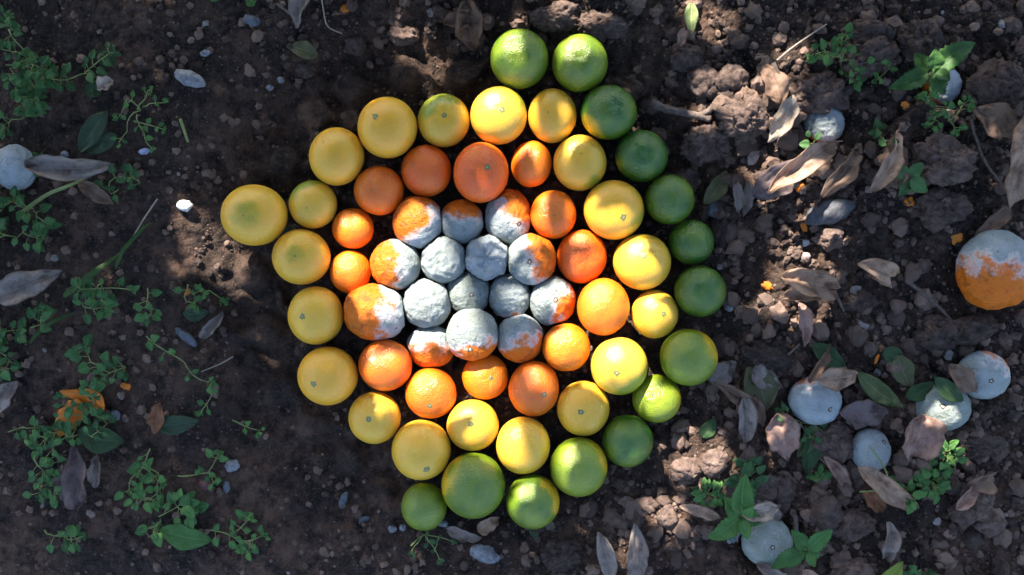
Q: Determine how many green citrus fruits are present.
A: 14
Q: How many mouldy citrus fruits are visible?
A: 24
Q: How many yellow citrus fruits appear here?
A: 20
